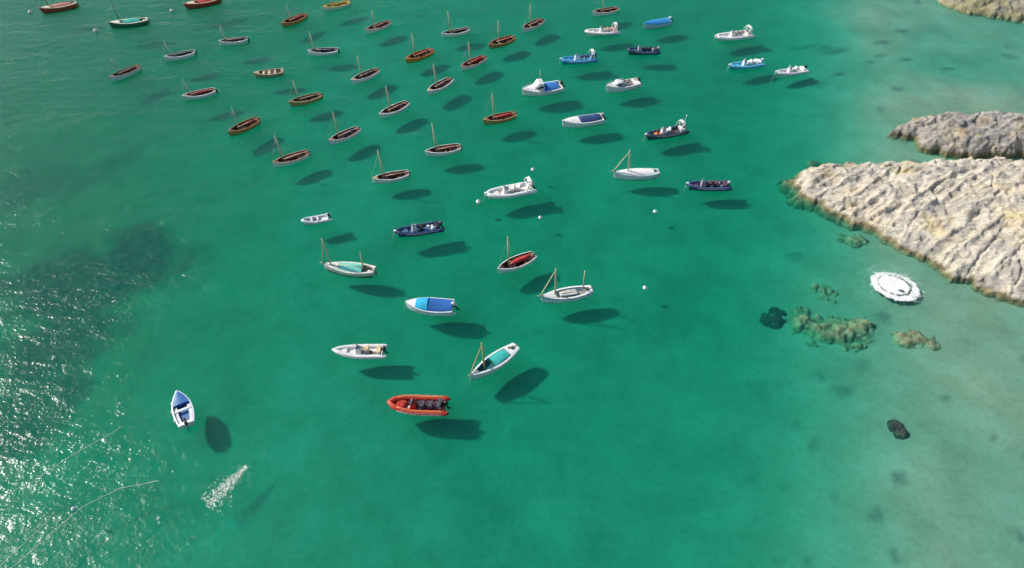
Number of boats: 52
